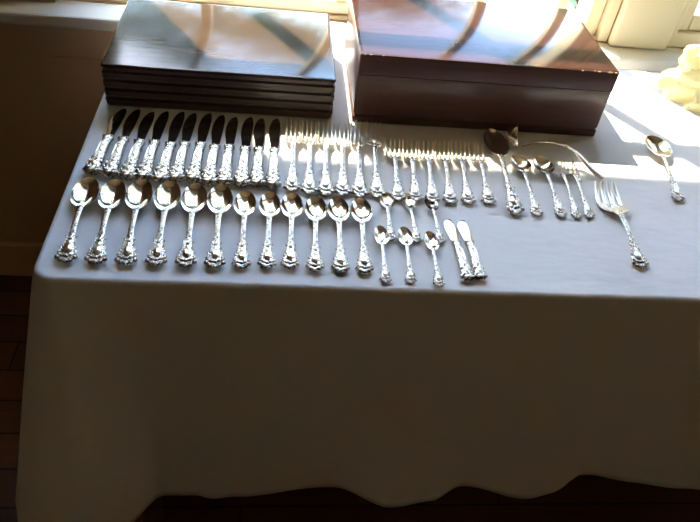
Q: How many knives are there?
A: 14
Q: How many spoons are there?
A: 22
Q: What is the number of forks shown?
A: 15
